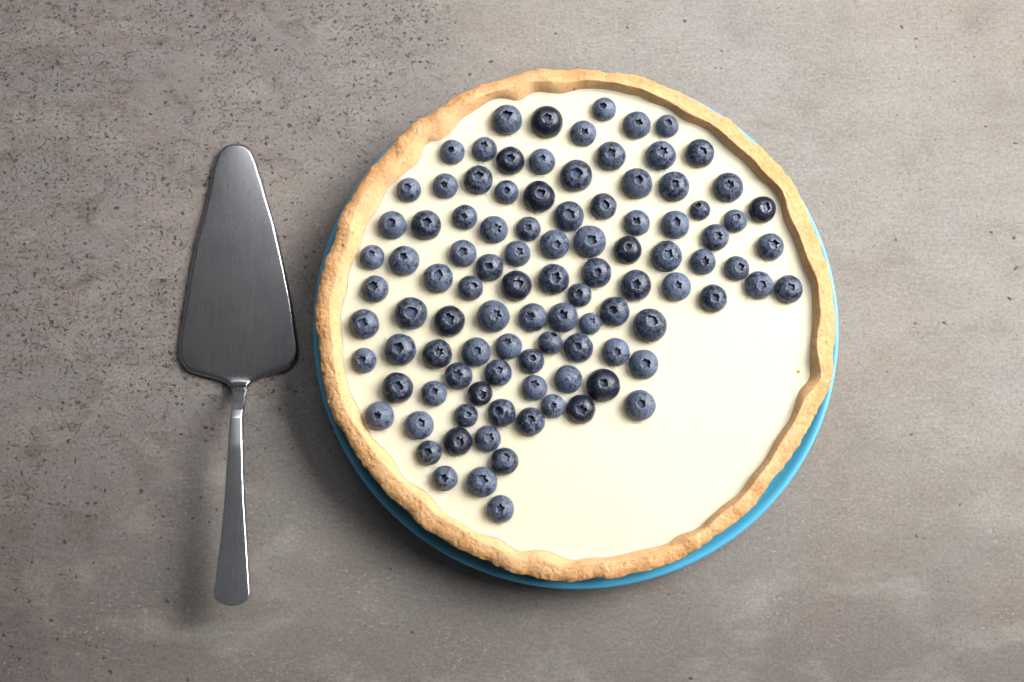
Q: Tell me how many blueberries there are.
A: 101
